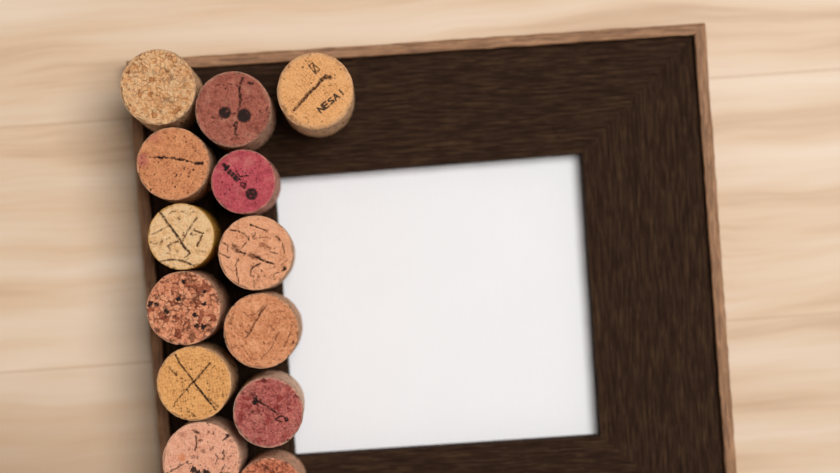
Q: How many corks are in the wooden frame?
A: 13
